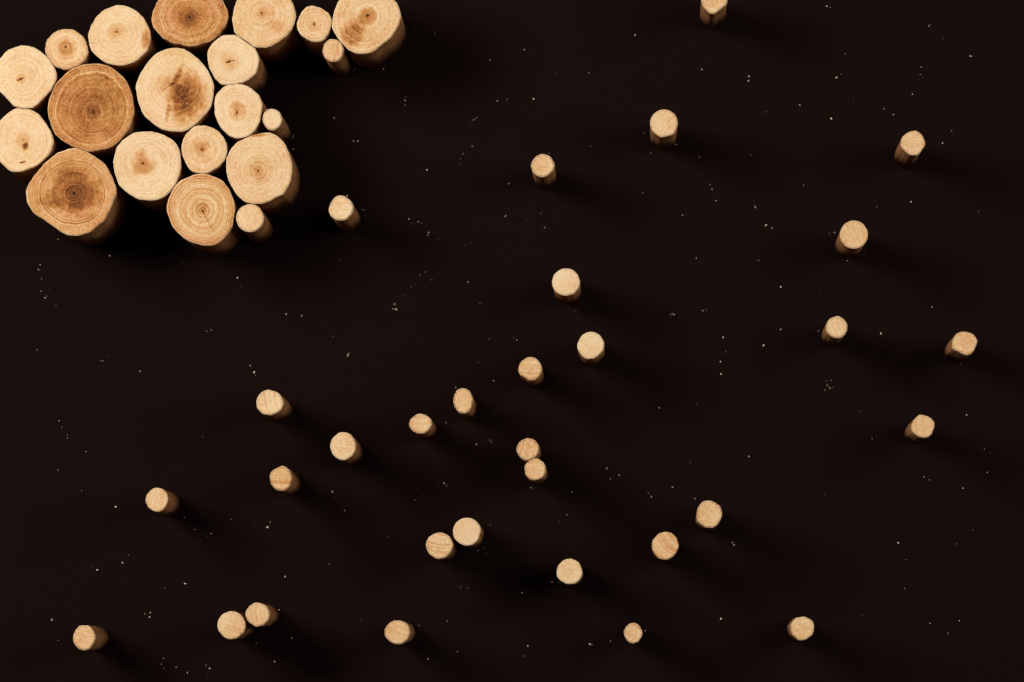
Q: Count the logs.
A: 17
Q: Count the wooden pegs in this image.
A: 34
